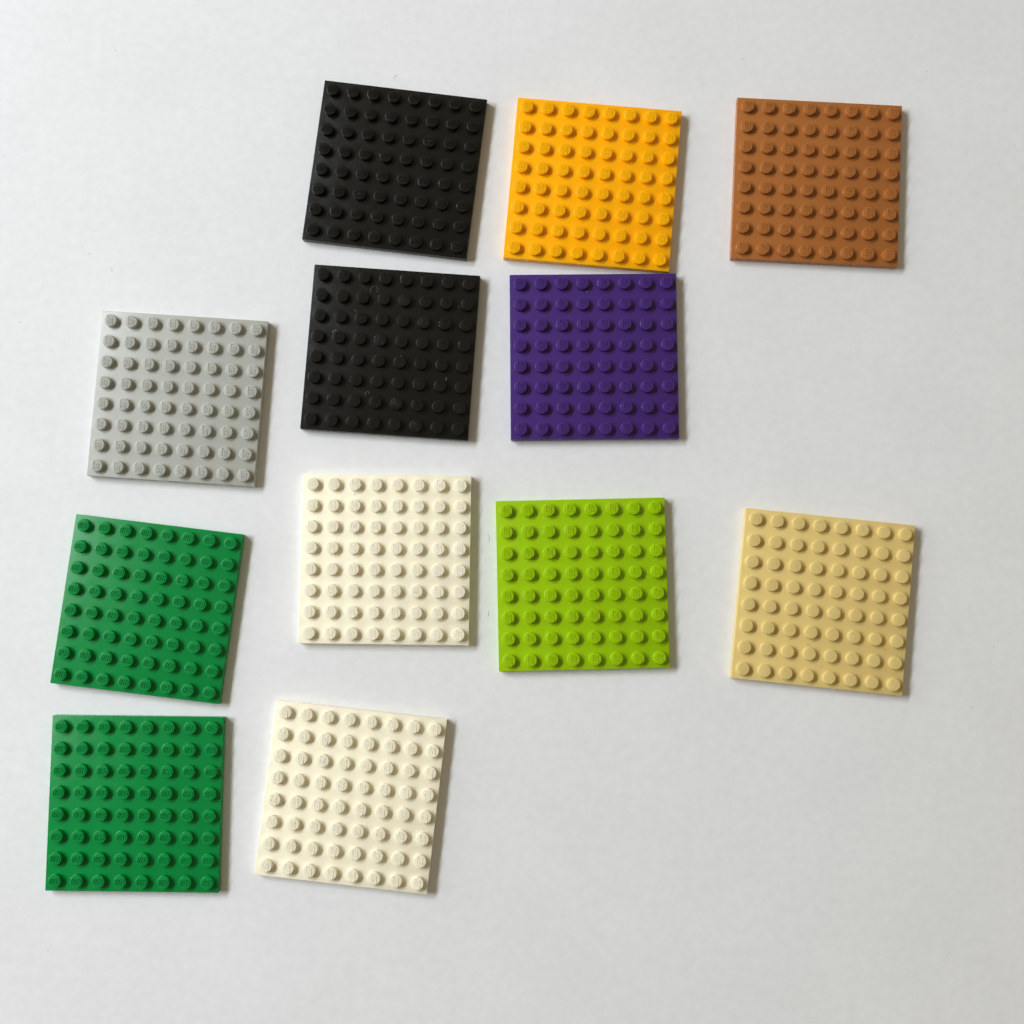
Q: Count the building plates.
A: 12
